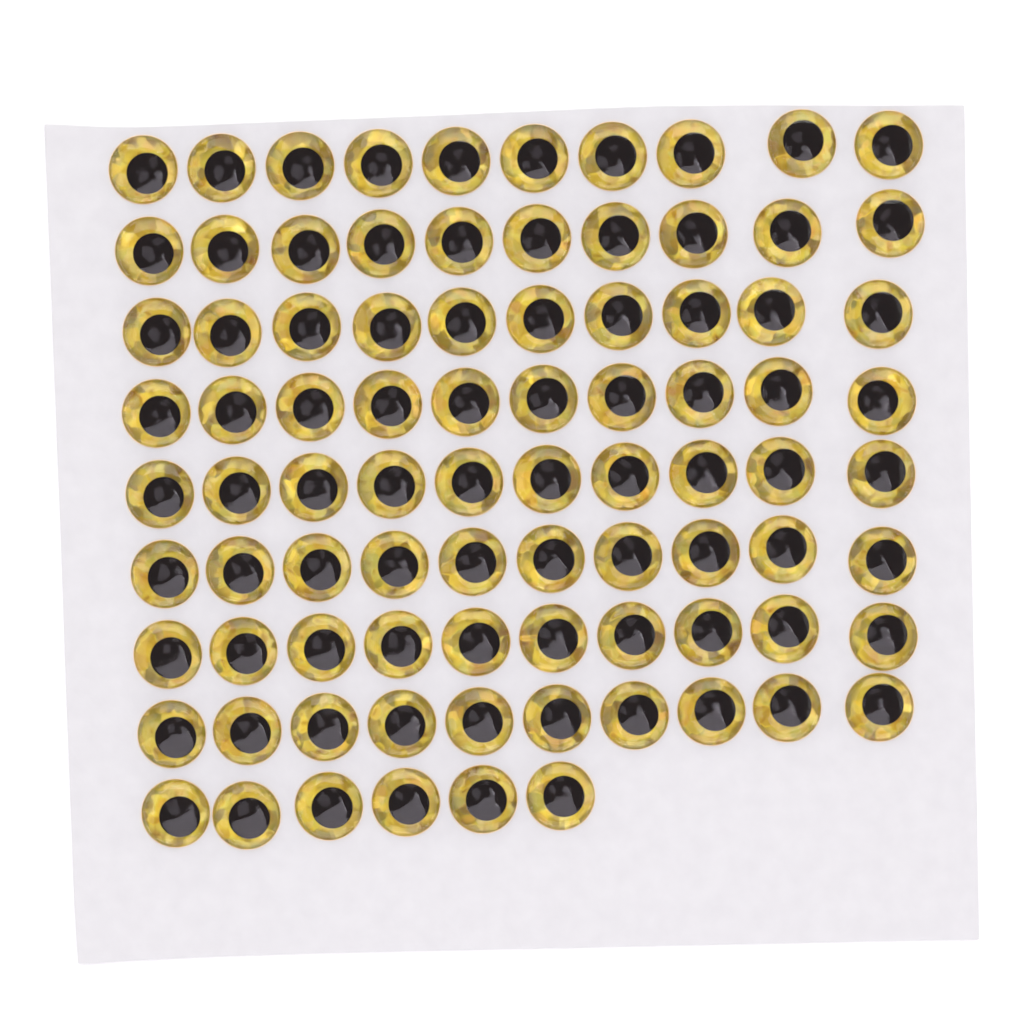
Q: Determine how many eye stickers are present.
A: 86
